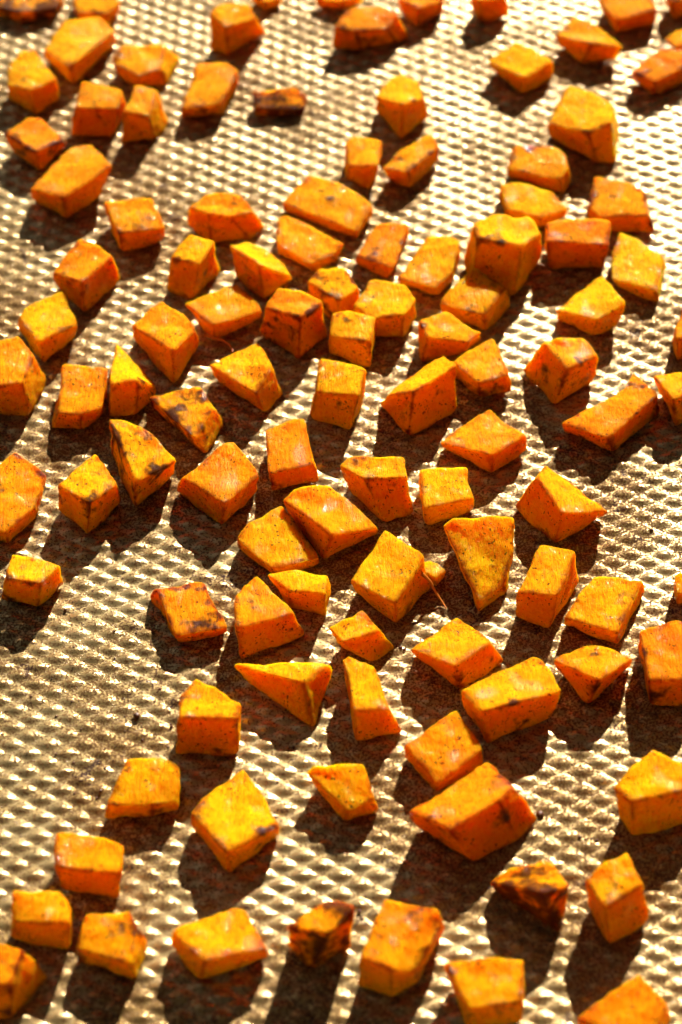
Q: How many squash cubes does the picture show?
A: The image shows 110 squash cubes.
